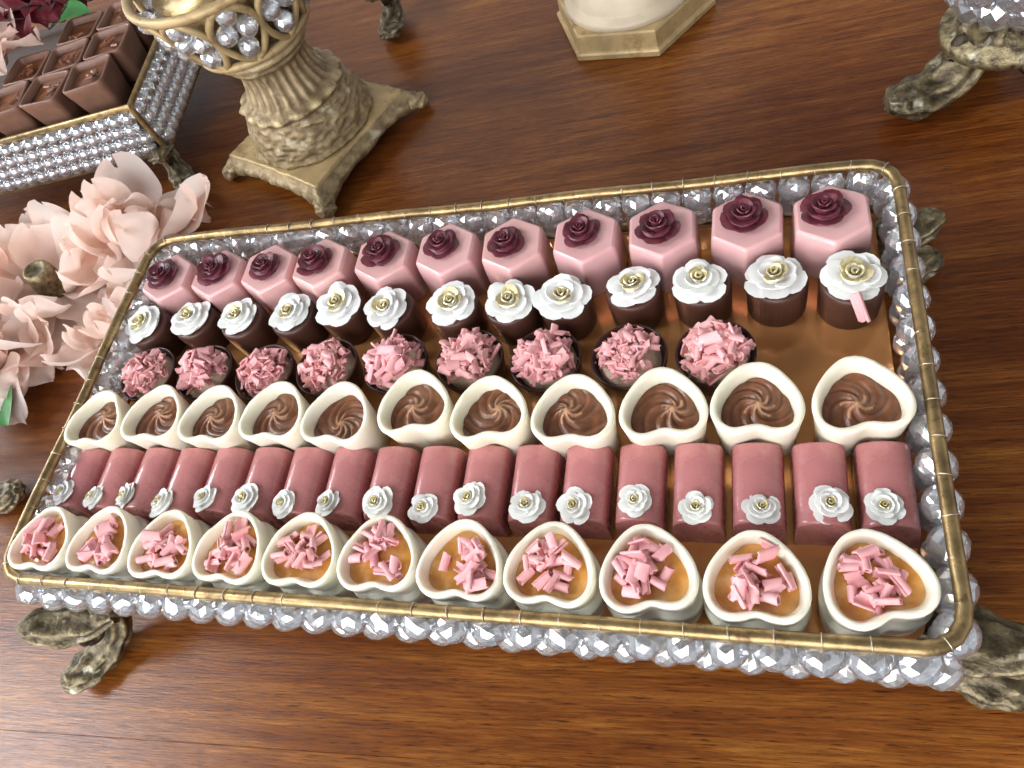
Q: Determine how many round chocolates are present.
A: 22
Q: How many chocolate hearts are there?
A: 22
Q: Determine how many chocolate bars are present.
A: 18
